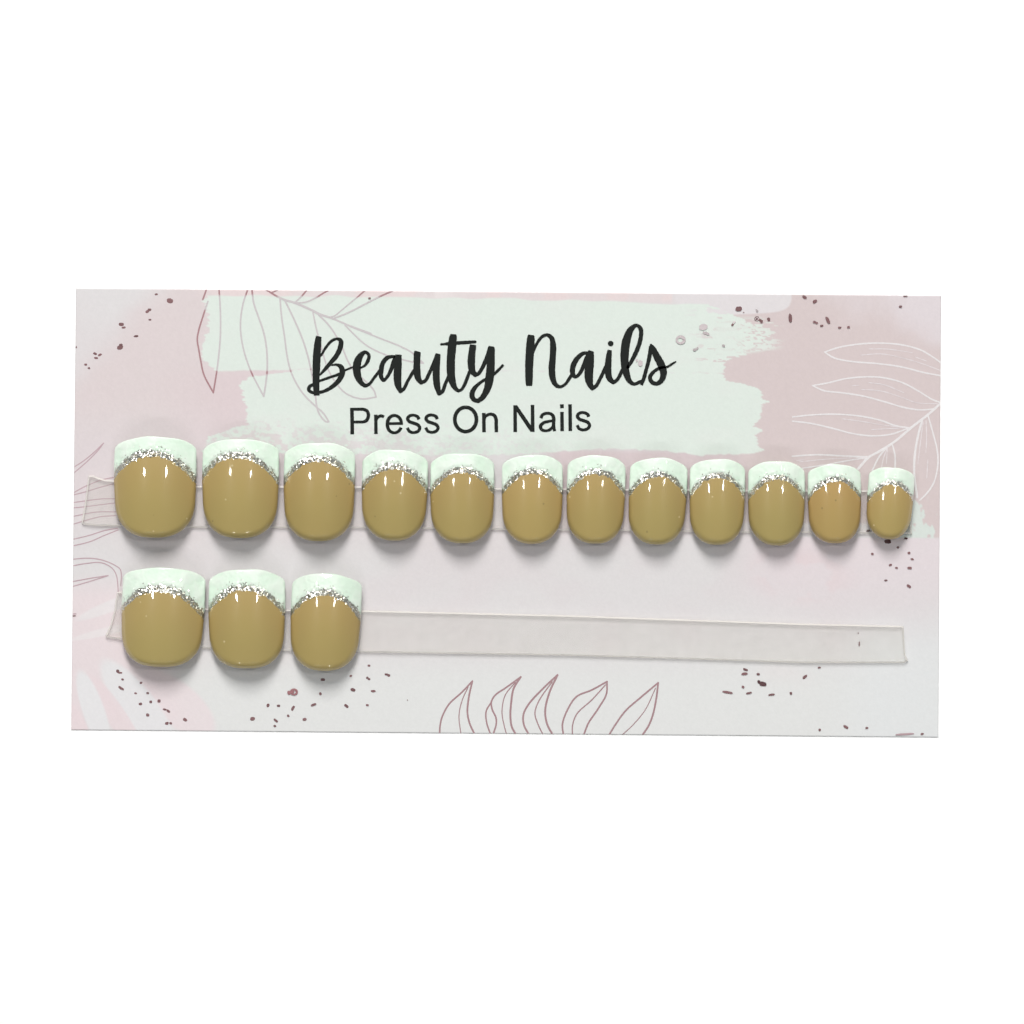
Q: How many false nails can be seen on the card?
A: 15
